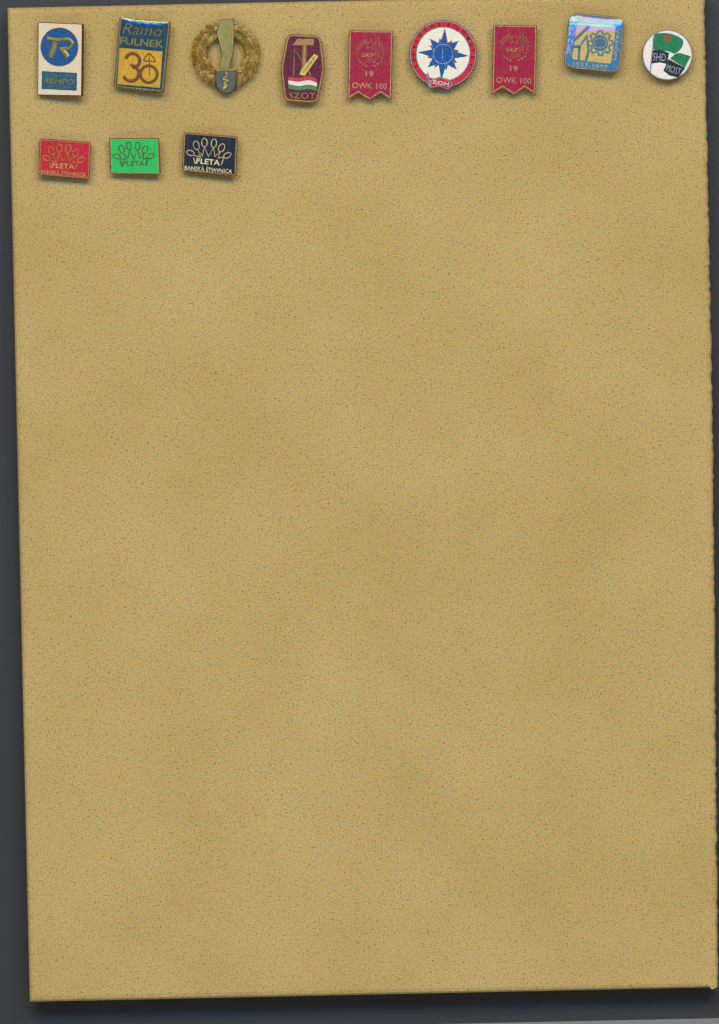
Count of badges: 12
